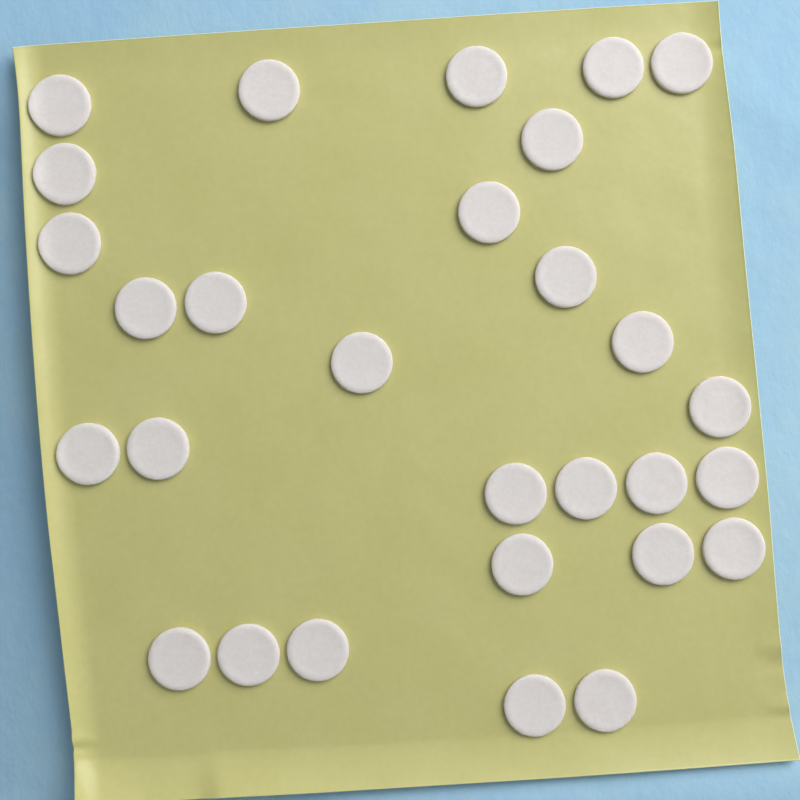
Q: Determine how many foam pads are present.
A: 29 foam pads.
